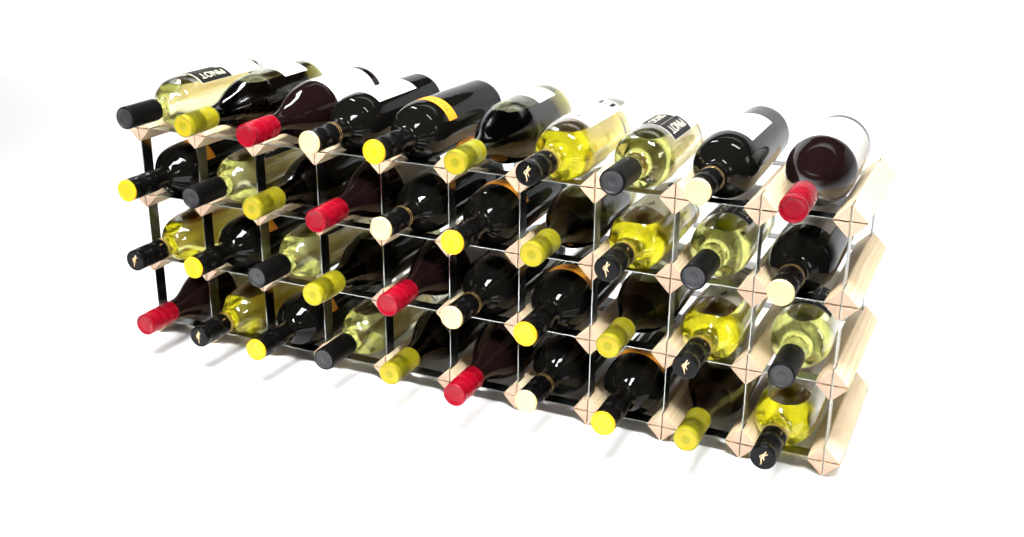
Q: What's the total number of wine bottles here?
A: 40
